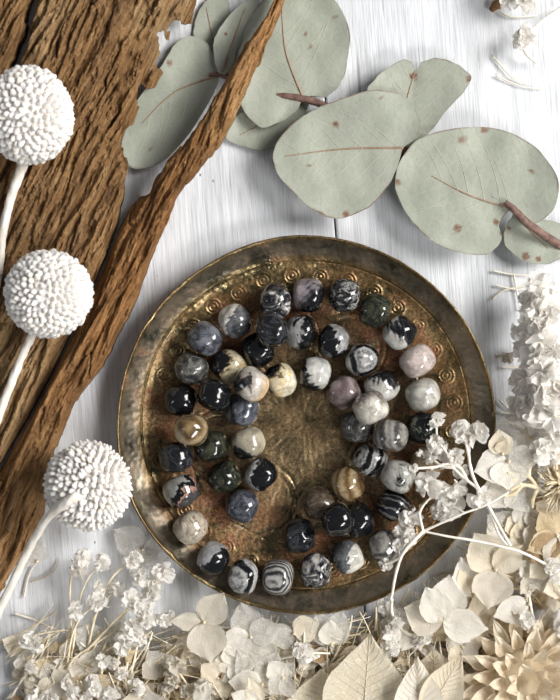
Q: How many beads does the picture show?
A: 52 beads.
